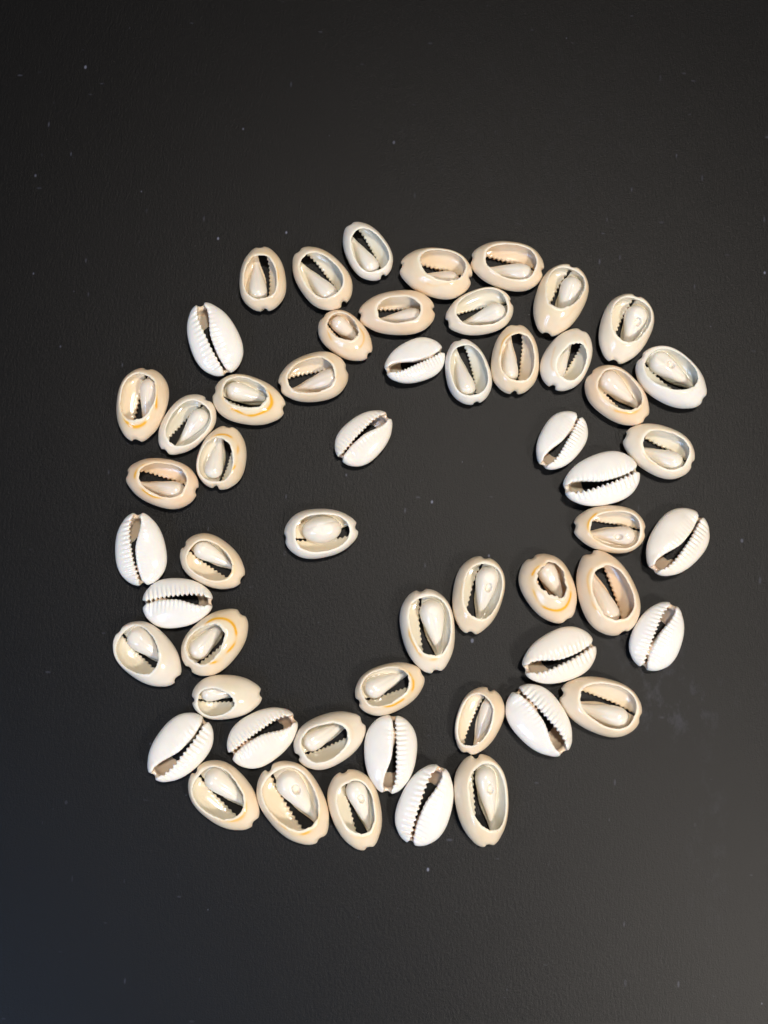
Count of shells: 55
